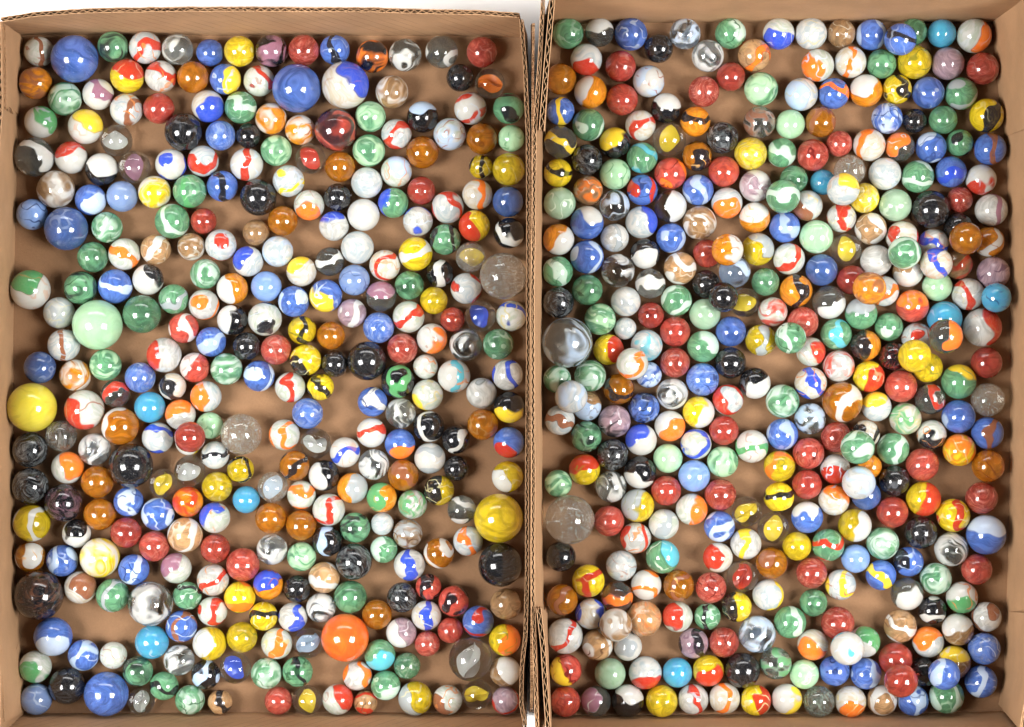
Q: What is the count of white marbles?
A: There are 154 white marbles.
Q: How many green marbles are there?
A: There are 90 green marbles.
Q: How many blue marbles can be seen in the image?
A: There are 82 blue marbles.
